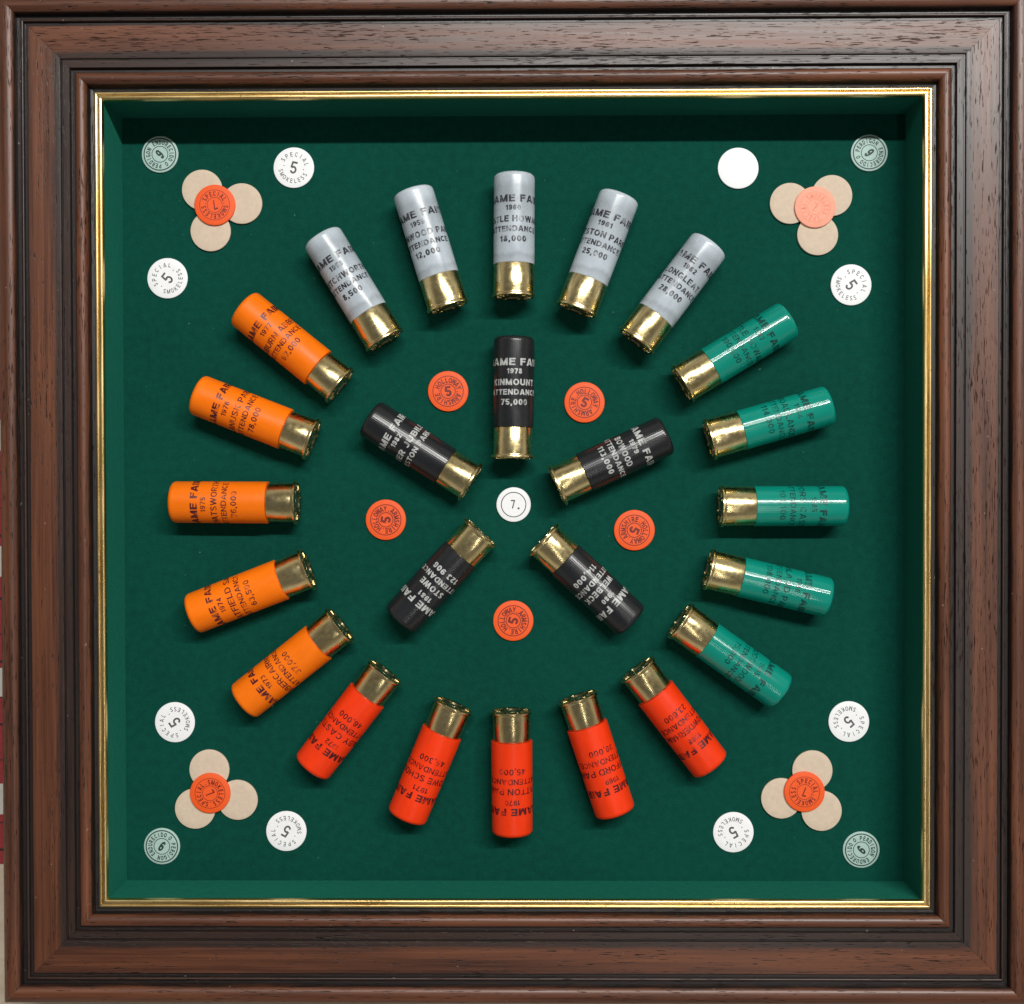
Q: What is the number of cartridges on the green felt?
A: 25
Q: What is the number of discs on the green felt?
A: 34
